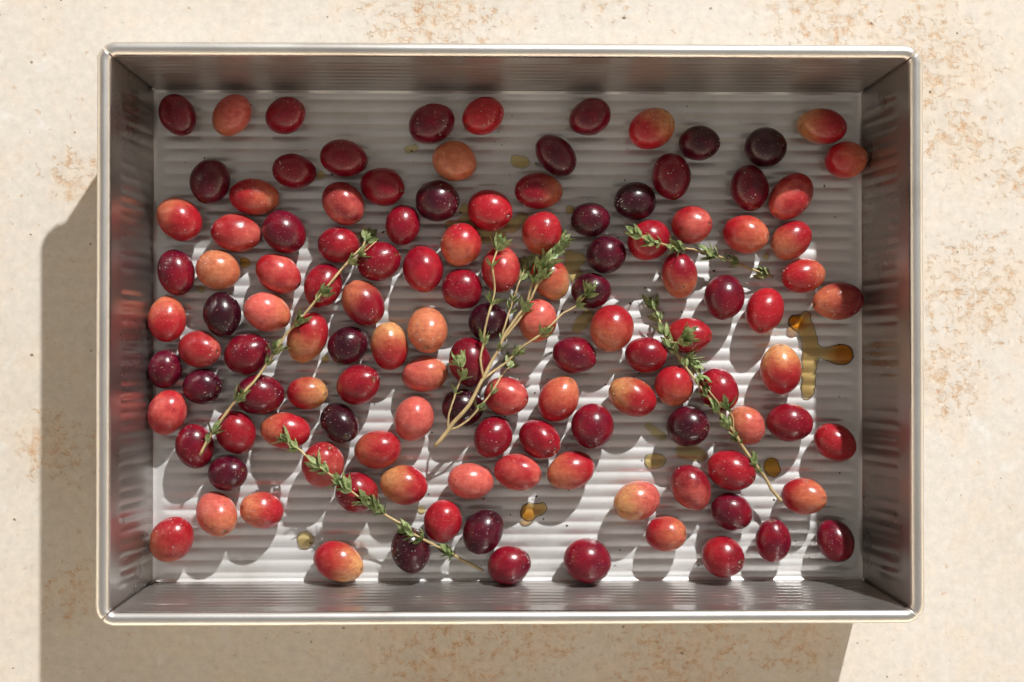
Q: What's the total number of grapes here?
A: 123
